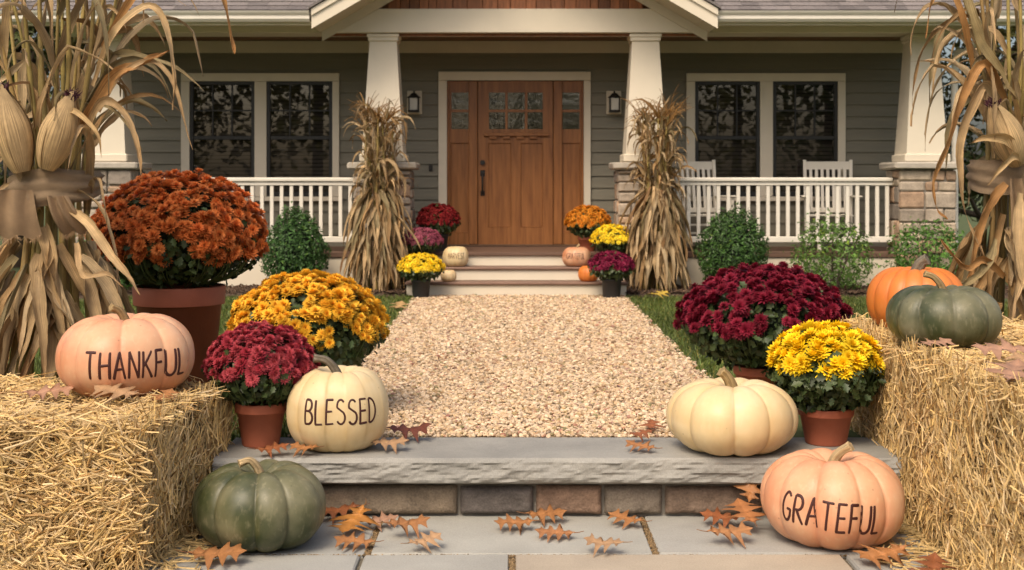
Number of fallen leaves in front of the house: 34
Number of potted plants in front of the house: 11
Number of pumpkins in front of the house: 11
